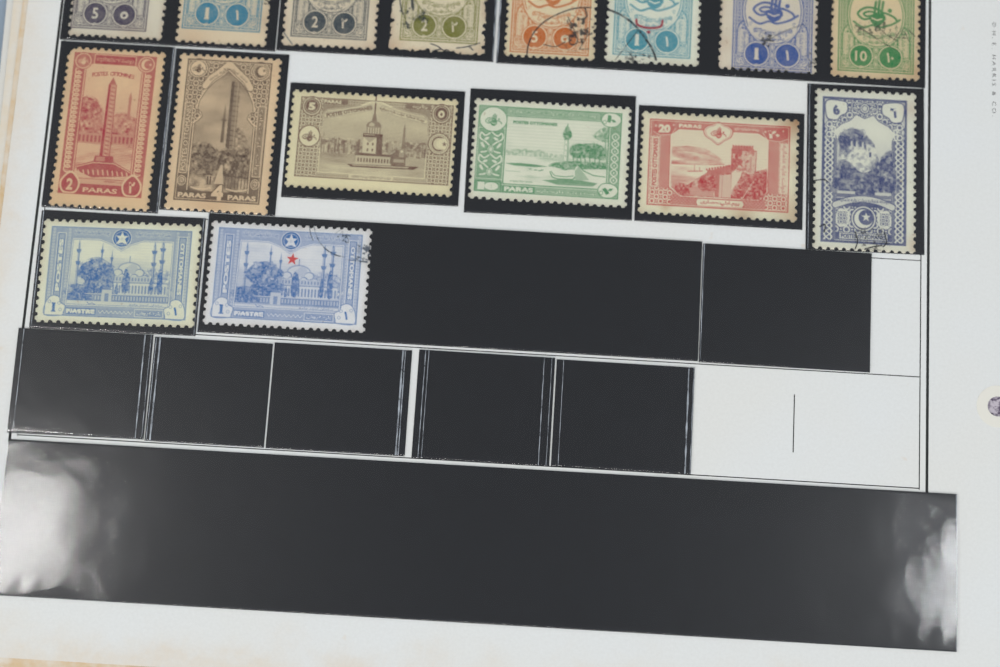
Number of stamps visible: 16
